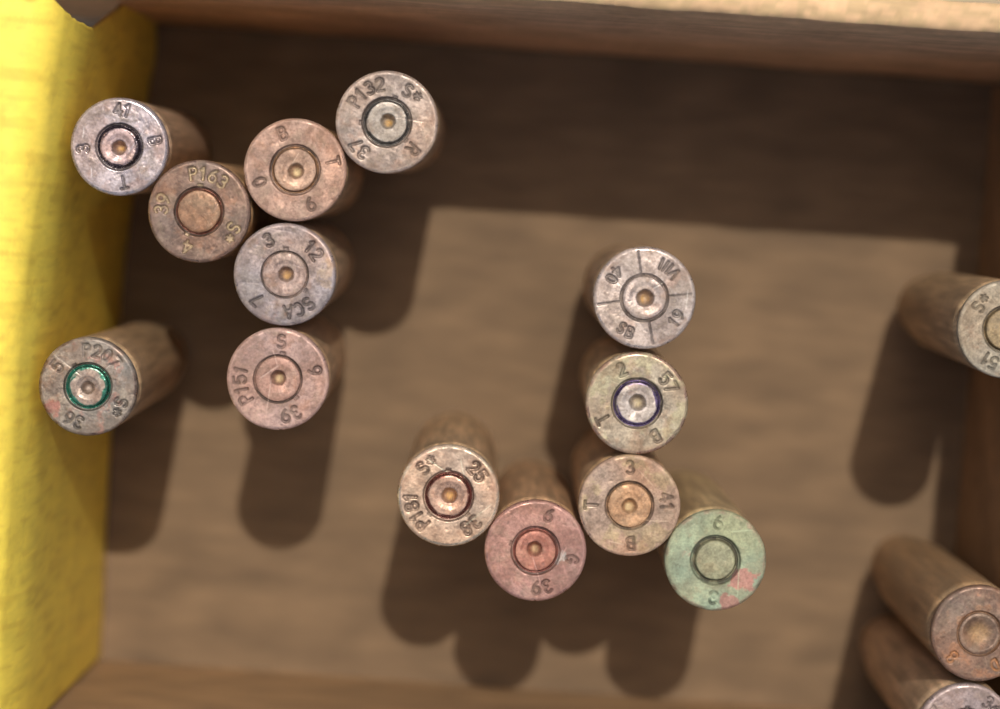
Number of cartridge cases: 16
